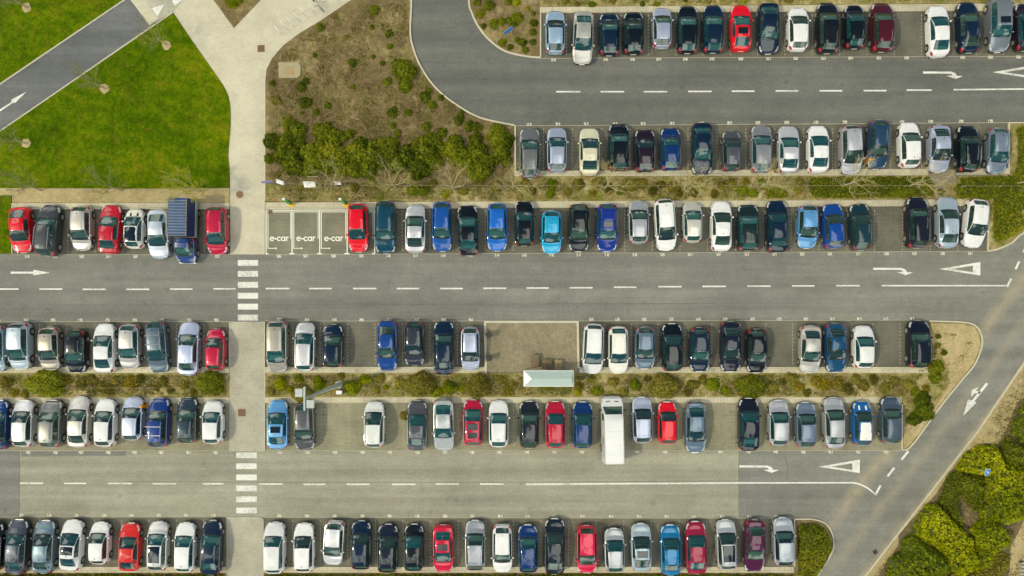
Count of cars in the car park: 146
